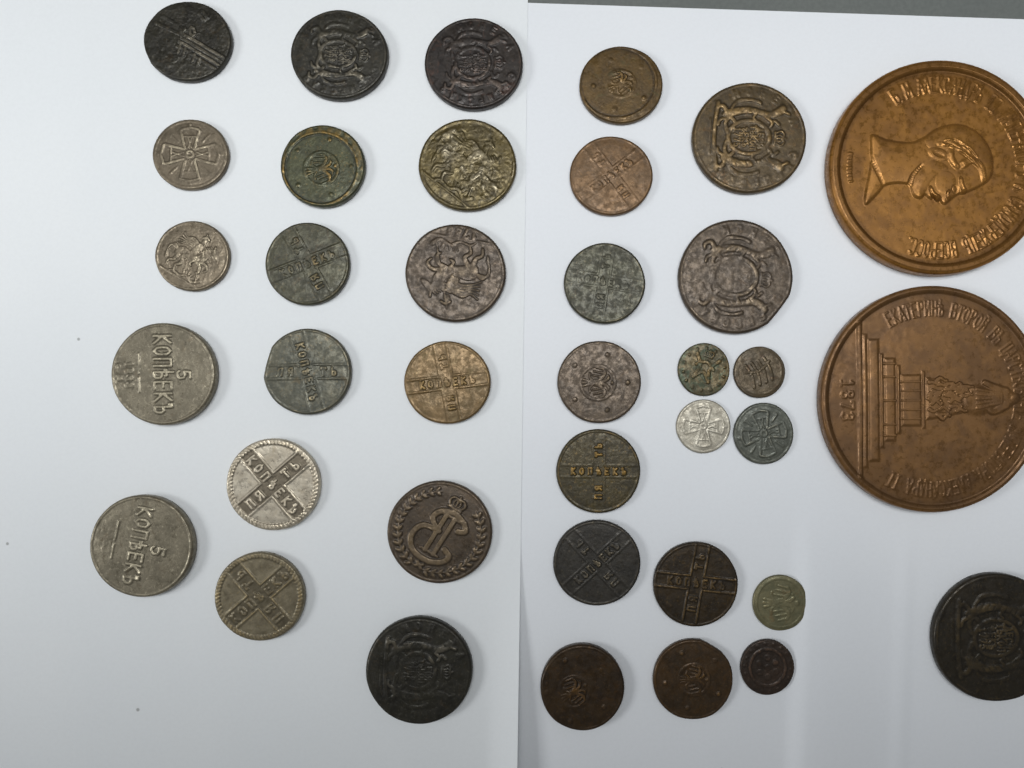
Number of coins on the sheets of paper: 35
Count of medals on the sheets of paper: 2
